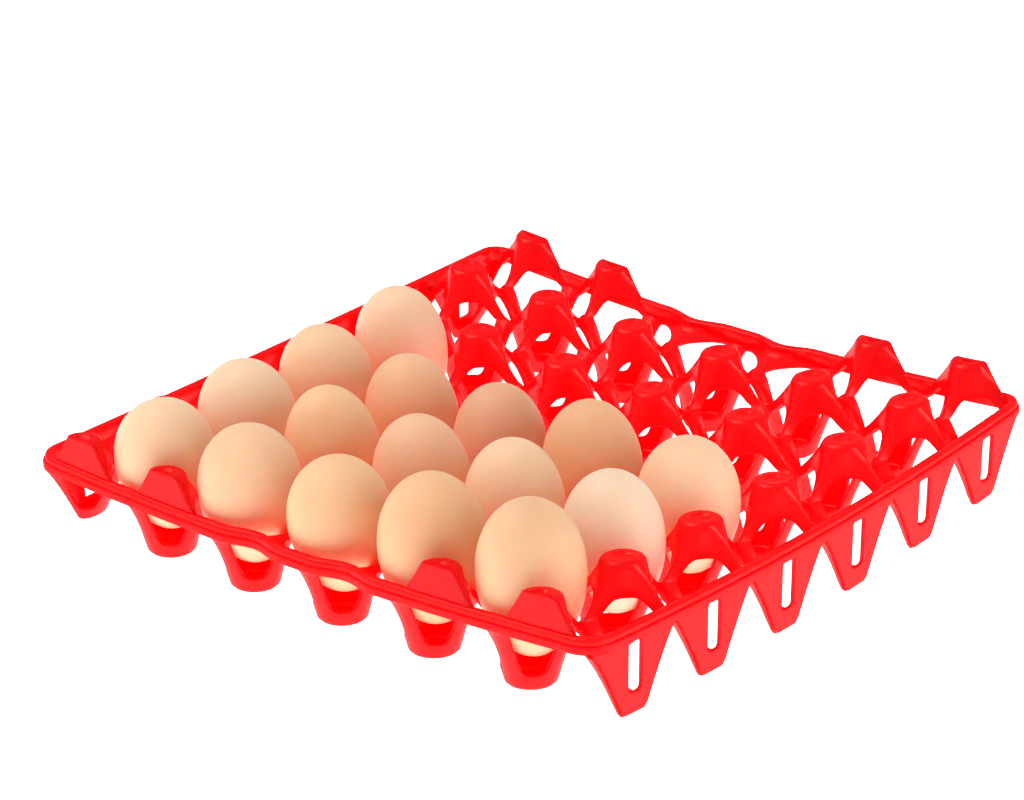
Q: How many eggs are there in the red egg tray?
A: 16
